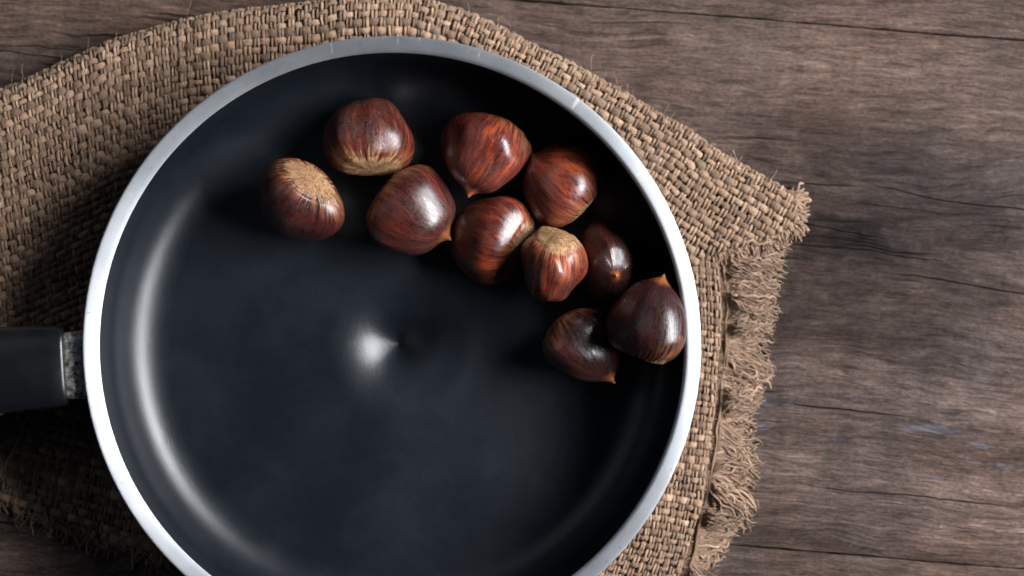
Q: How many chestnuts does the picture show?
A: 10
